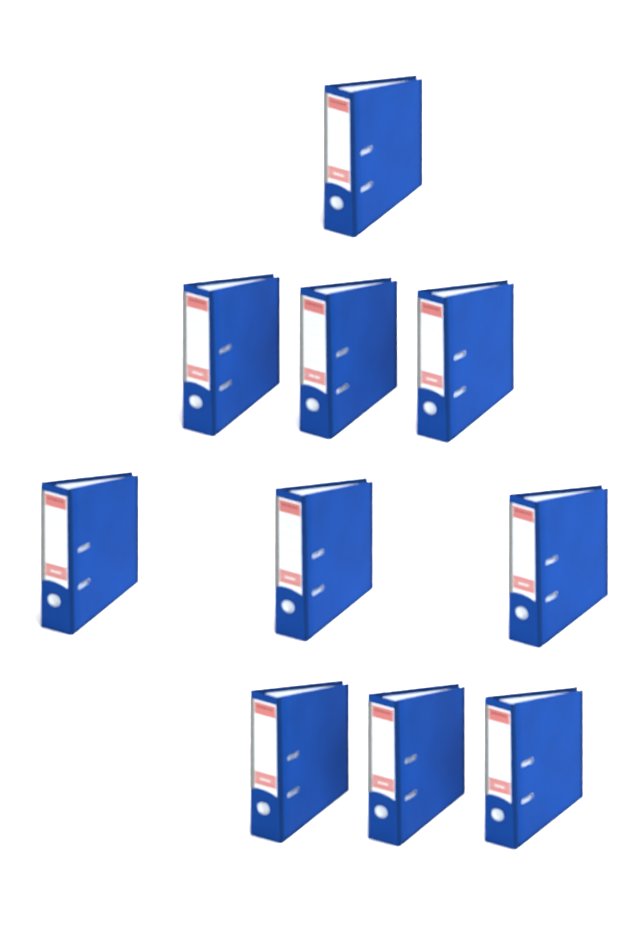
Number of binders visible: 10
